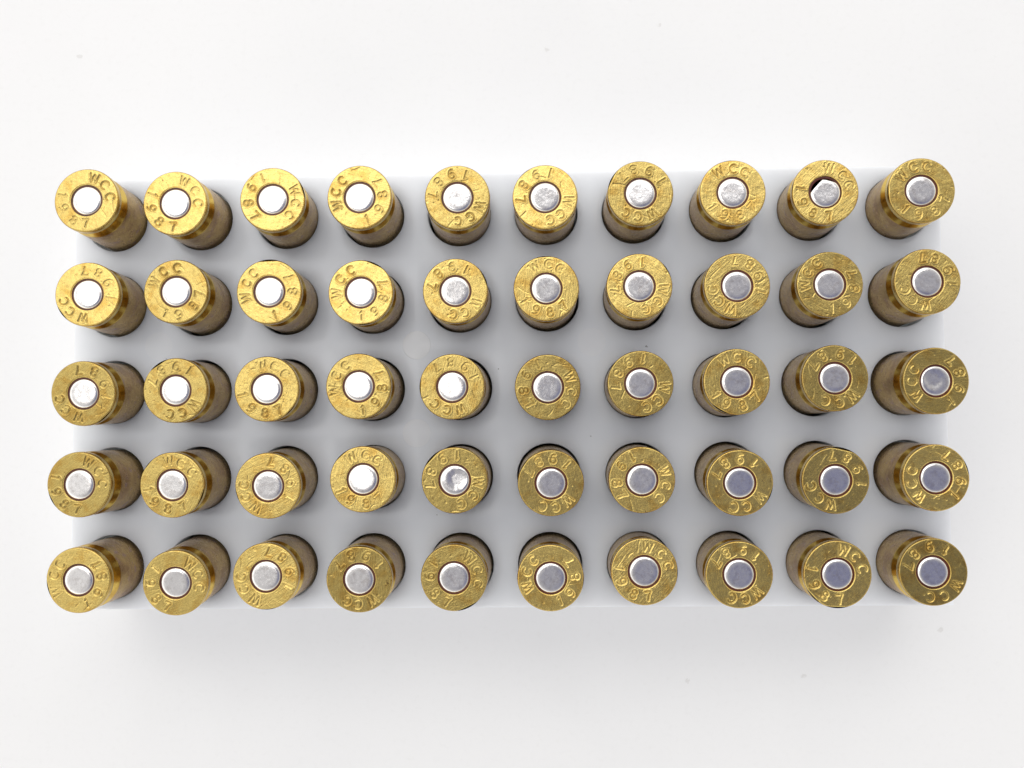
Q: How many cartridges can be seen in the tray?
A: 50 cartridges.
